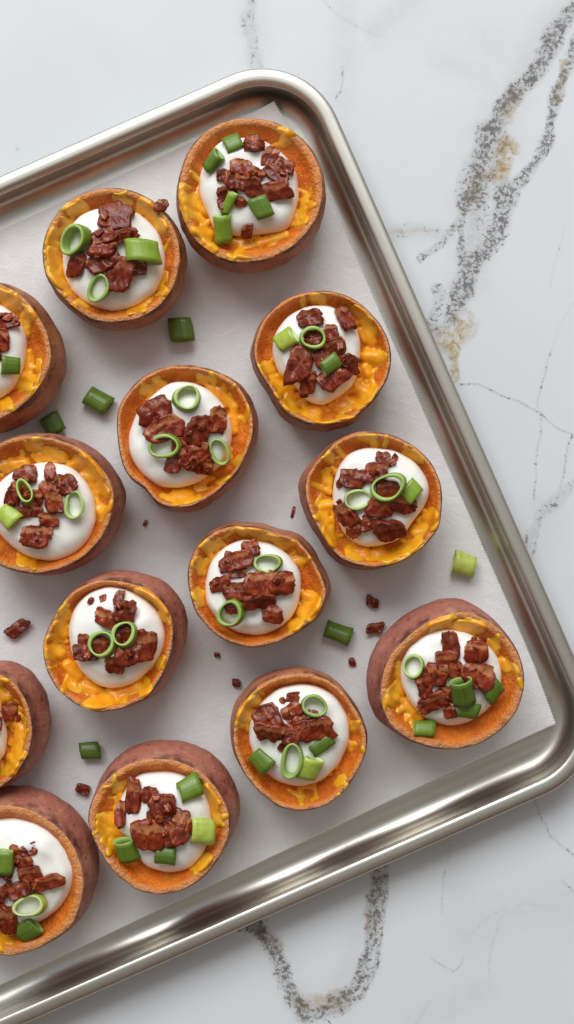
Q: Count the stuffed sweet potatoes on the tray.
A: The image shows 14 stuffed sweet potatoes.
